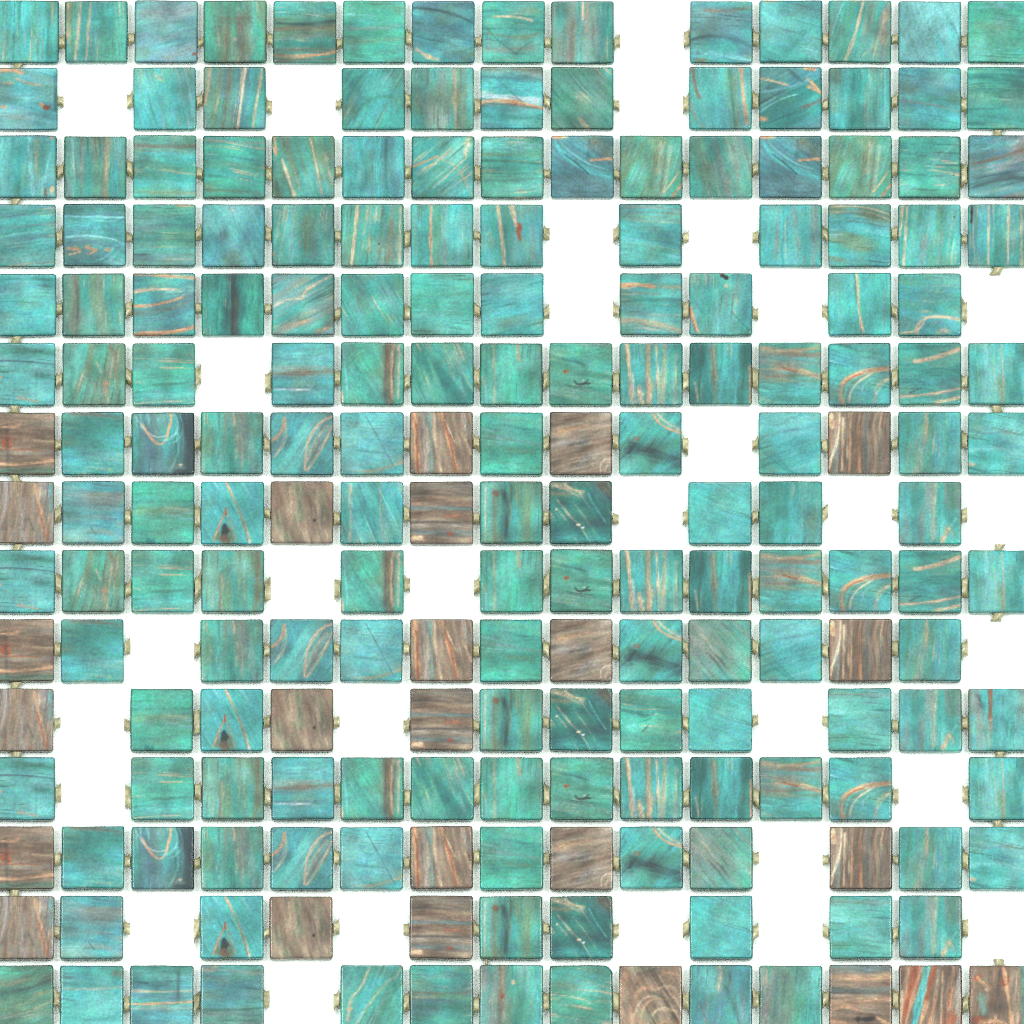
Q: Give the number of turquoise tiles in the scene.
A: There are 170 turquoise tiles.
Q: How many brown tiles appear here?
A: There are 25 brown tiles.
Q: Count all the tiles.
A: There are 195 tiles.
